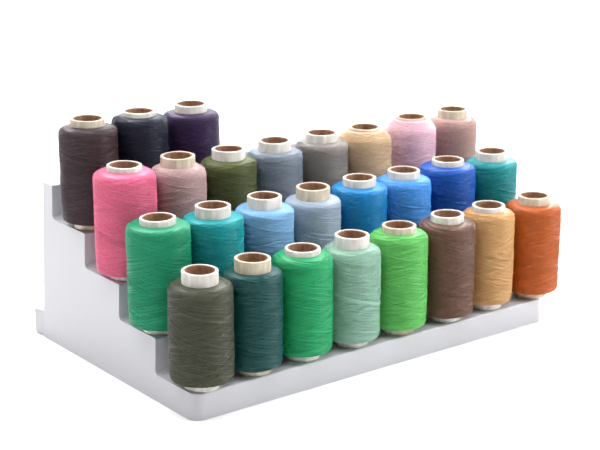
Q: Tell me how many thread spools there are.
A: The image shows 27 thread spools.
